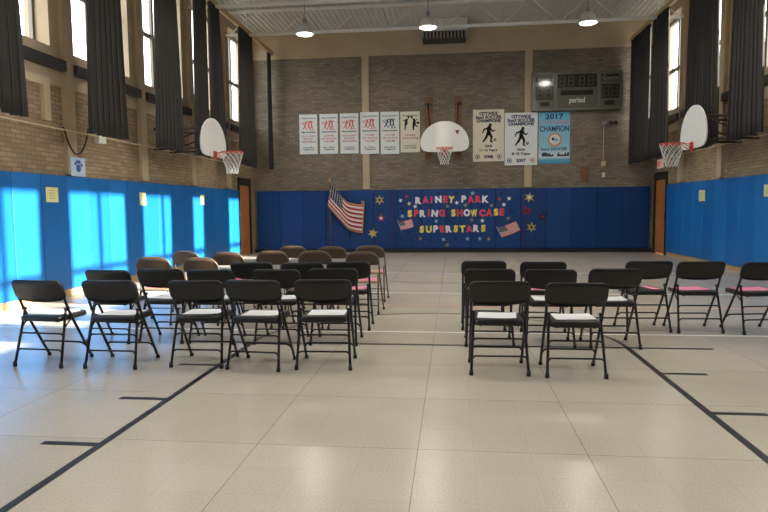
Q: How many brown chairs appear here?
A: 10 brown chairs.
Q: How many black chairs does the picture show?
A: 23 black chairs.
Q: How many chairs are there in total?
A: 33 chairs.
